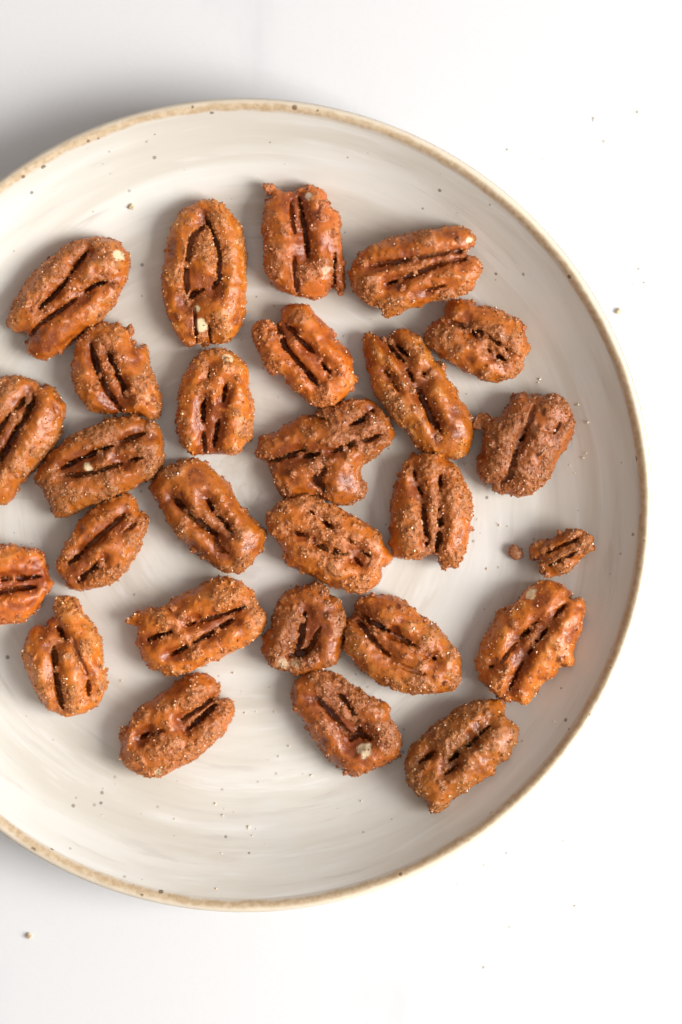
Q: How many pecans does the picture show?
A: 27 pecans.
